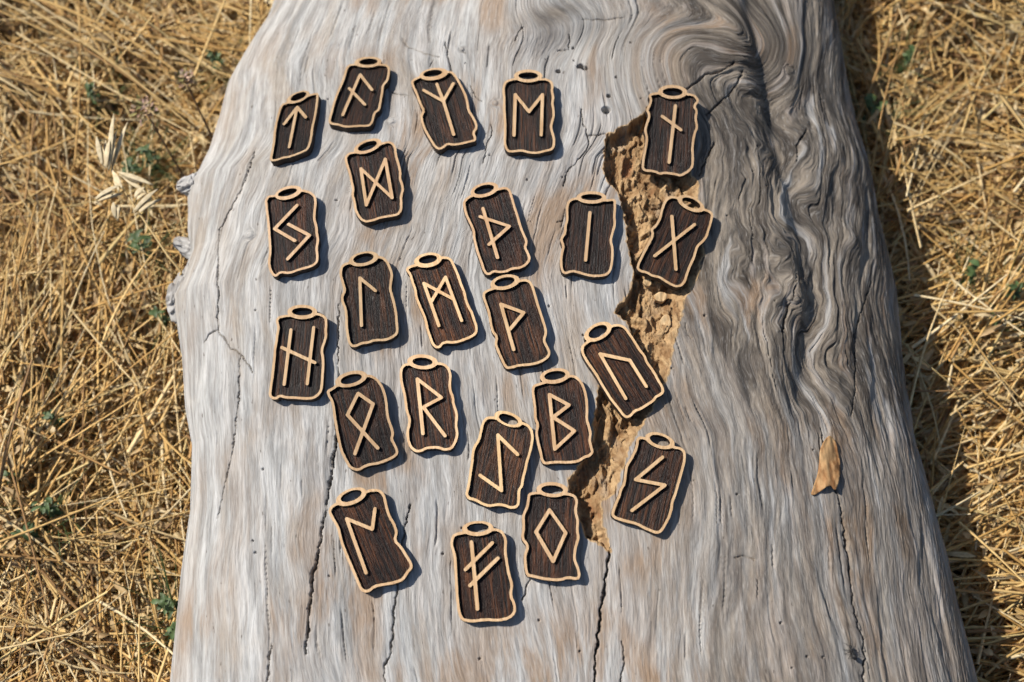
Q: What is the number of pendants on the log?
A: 23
